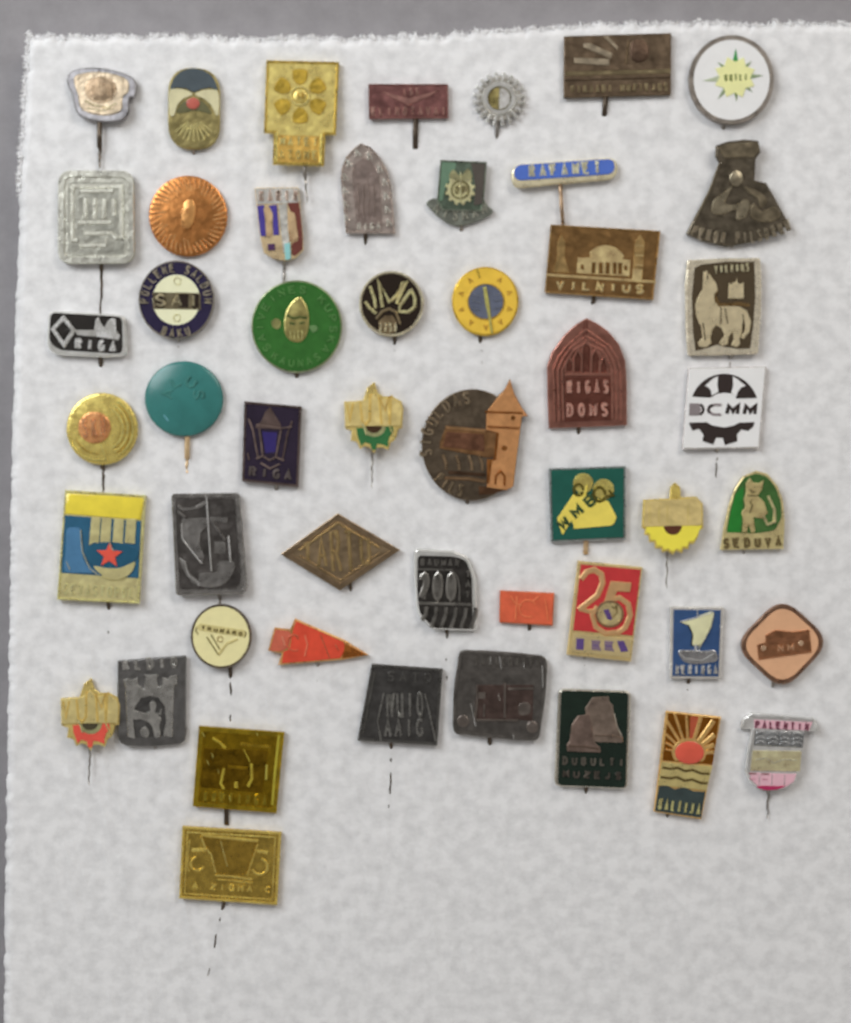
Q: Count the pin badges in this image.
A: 50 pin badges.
